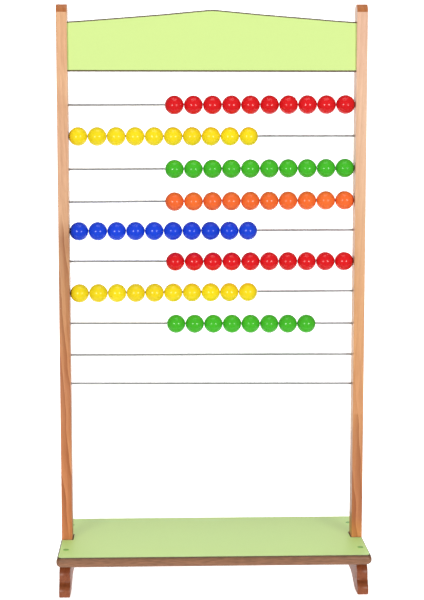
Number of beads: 78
